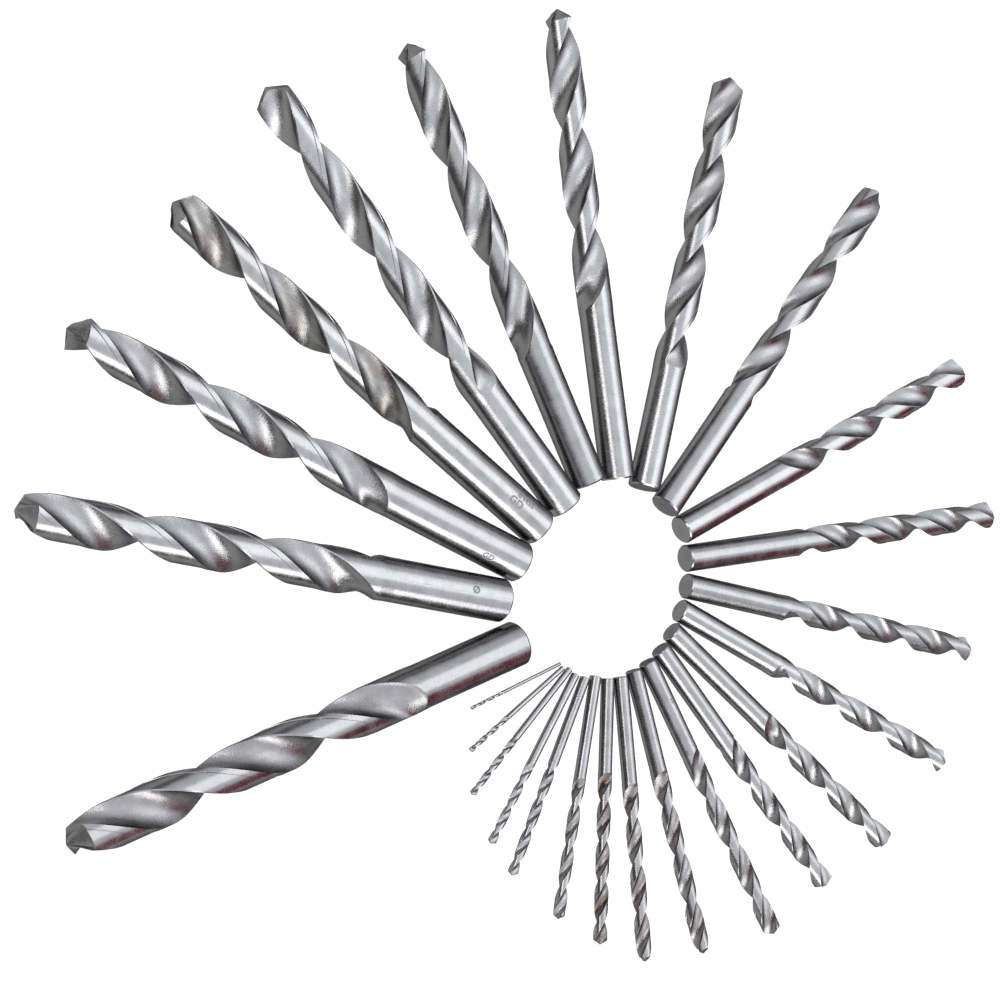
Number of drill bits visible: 25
